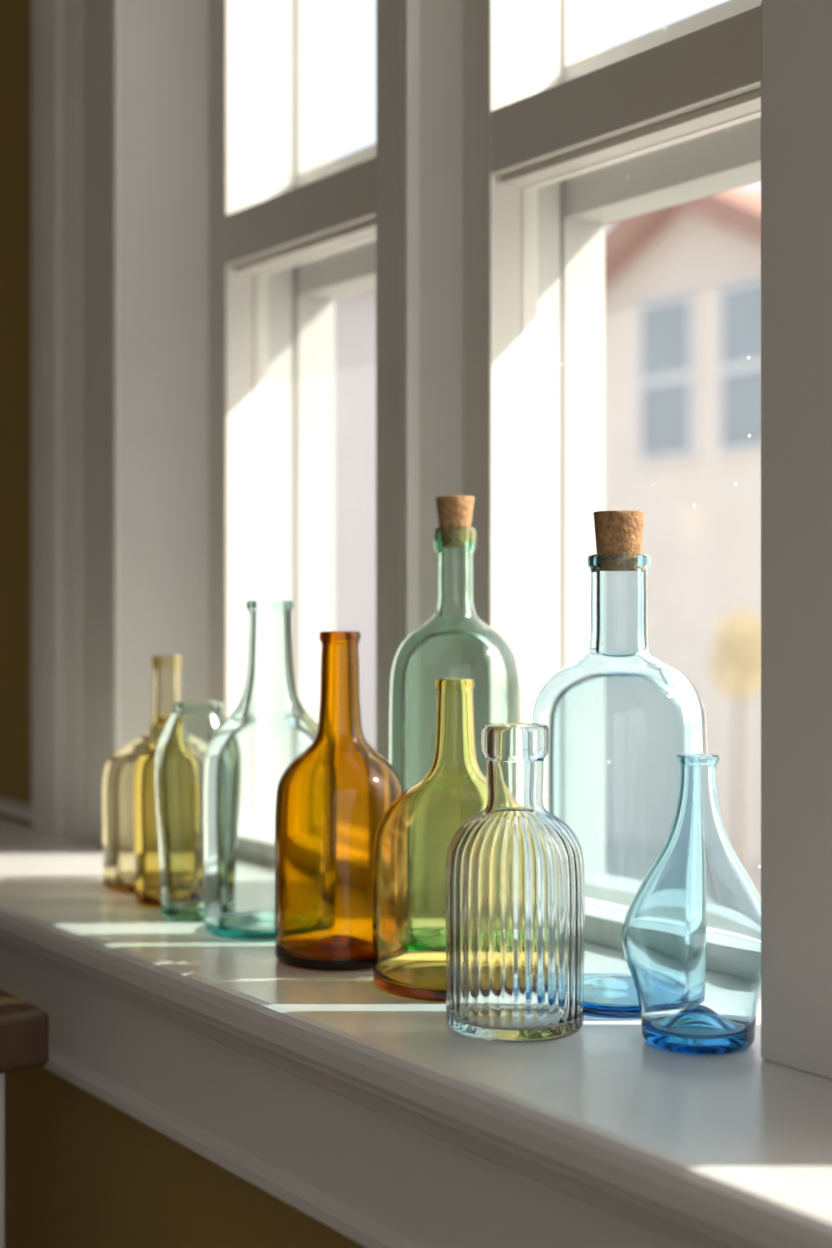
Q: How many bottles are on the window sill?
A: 10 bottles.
